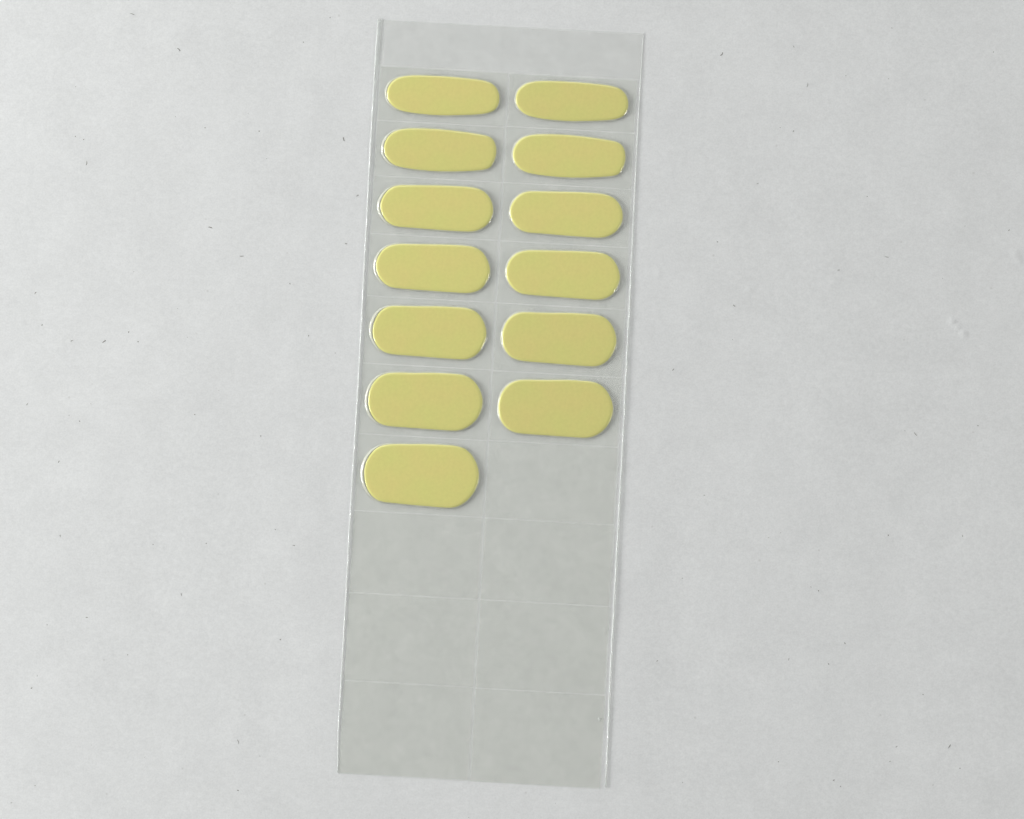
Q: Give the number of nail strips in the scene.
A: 13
